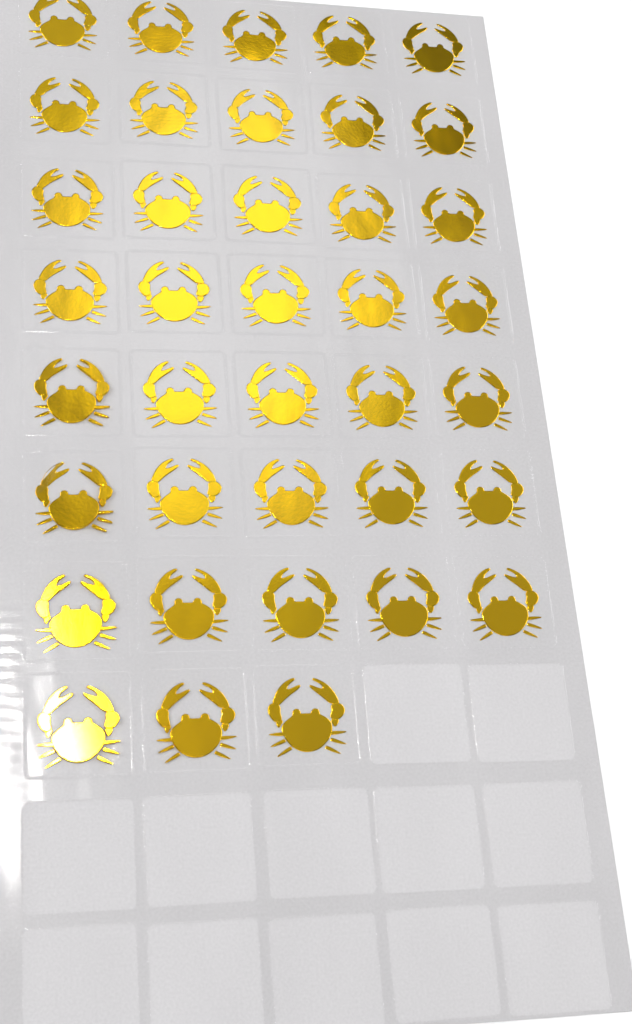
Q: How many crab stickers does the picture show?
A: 38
